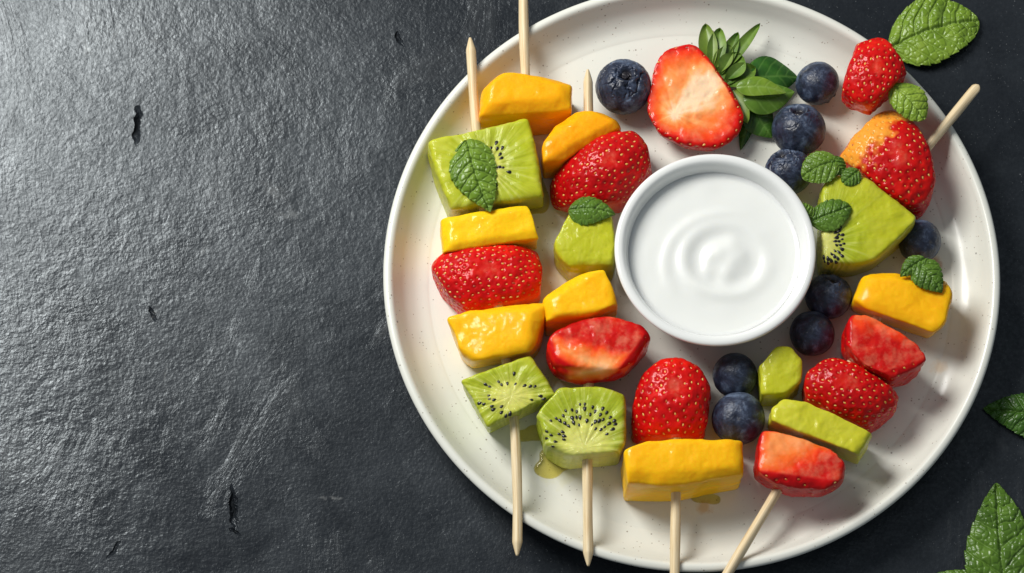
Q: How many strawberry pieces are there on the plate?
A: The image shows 10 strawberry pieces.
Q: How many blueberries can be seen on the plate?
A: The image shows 9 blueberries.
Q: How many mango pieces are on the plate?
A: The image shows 7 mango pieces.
